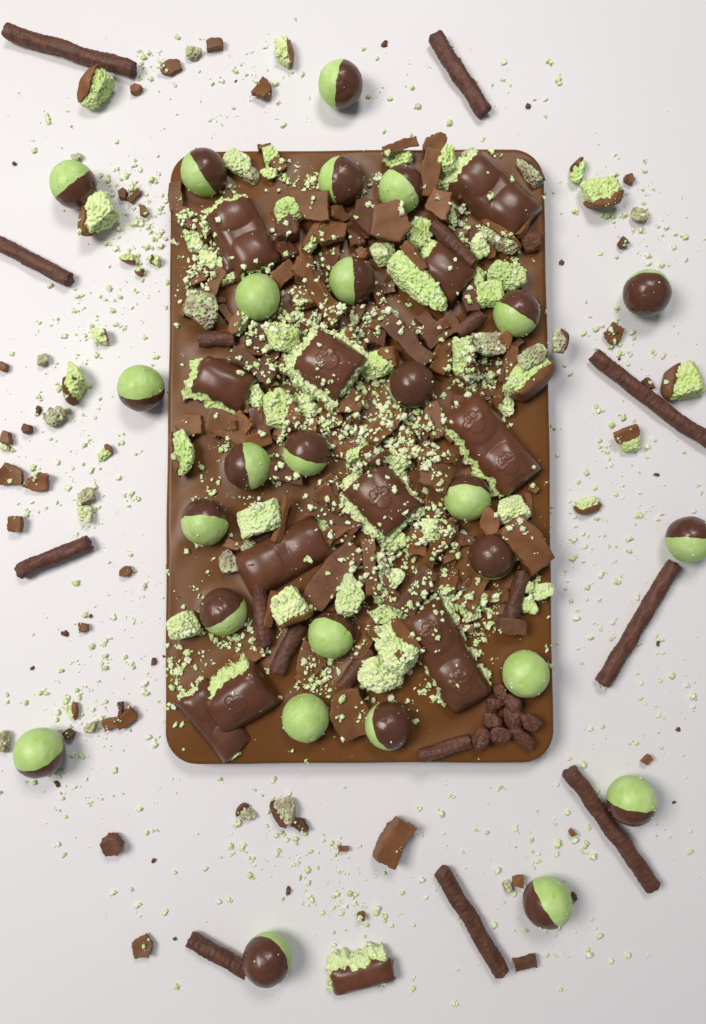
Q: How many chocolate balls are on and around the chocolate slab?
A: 26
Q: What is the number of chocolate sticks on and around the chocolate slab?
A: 17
